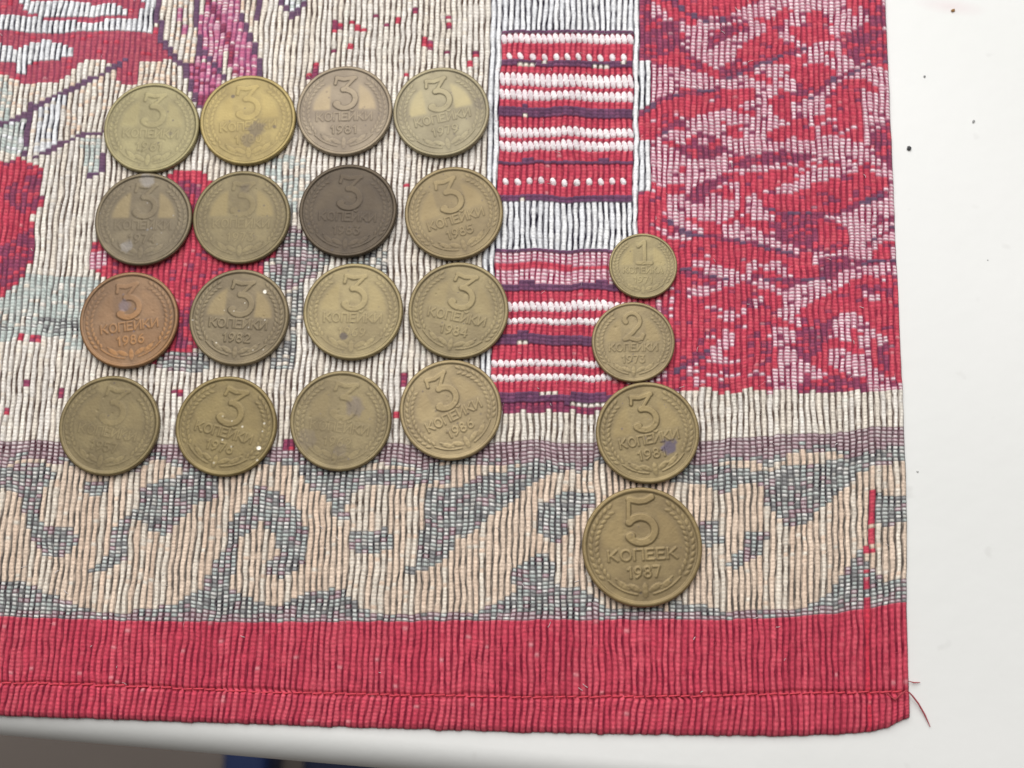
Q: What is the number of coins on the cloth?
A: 20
